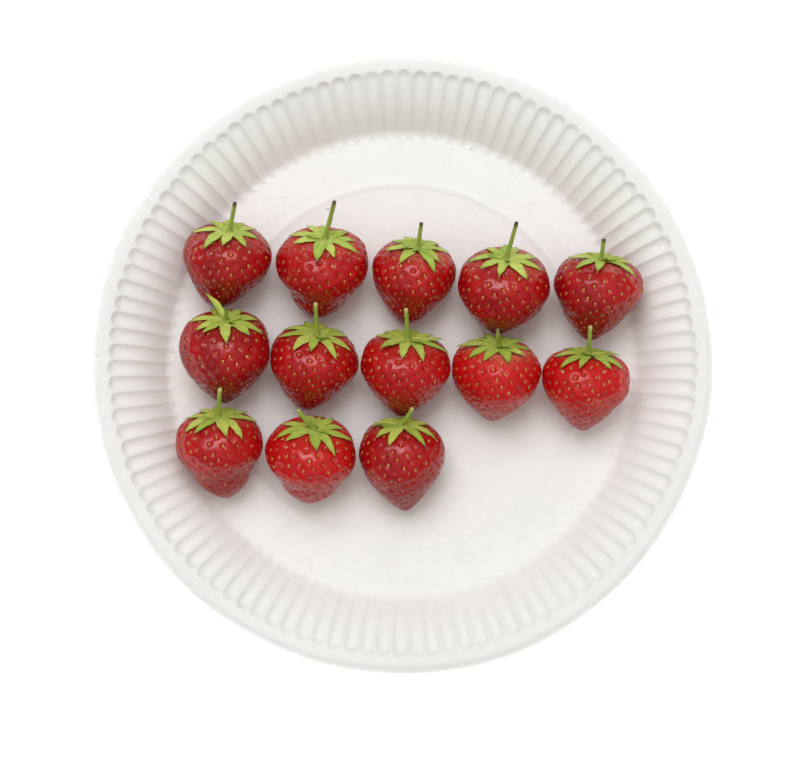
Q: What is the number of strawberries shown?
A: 13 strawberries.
